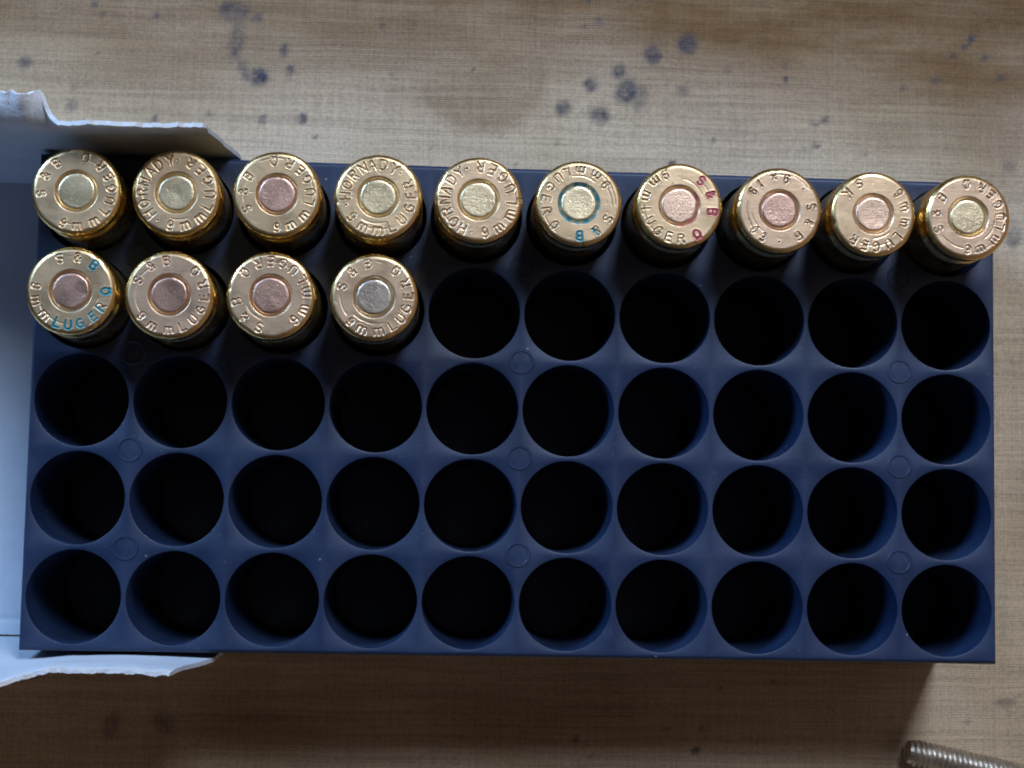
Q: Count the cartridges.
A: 14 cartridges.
